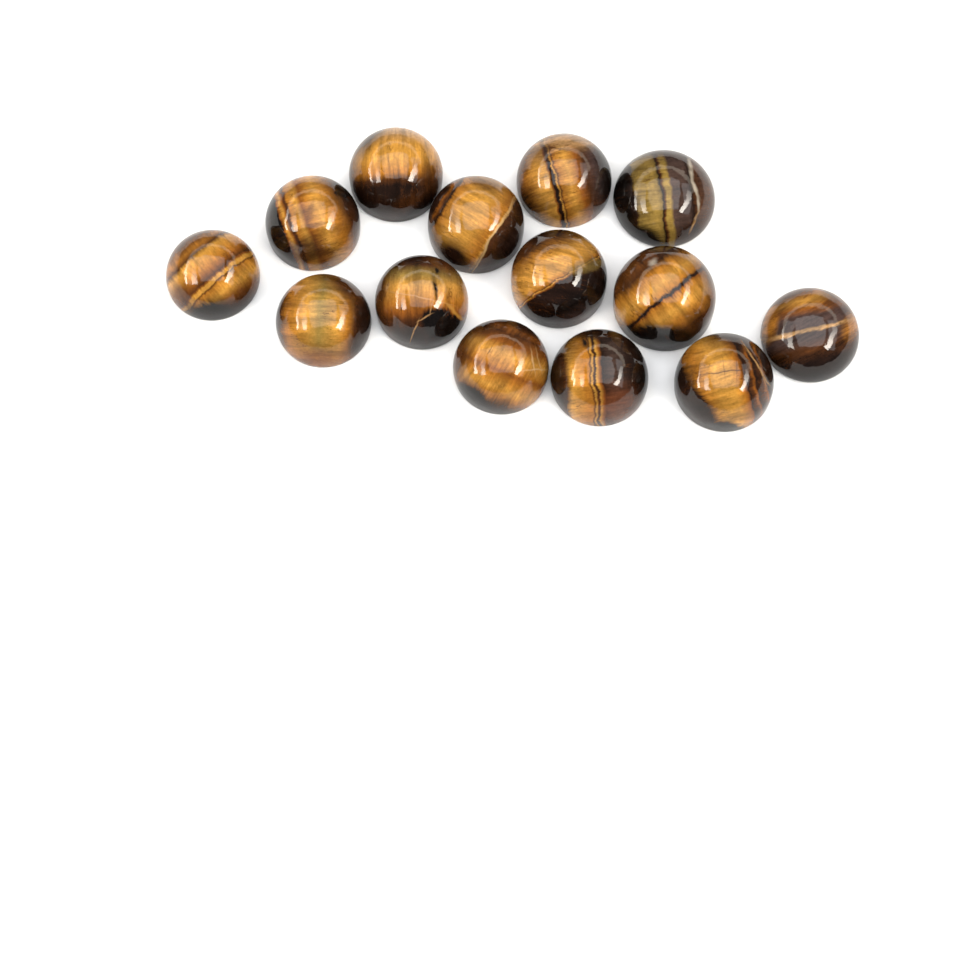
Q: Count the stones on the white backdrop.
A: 14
